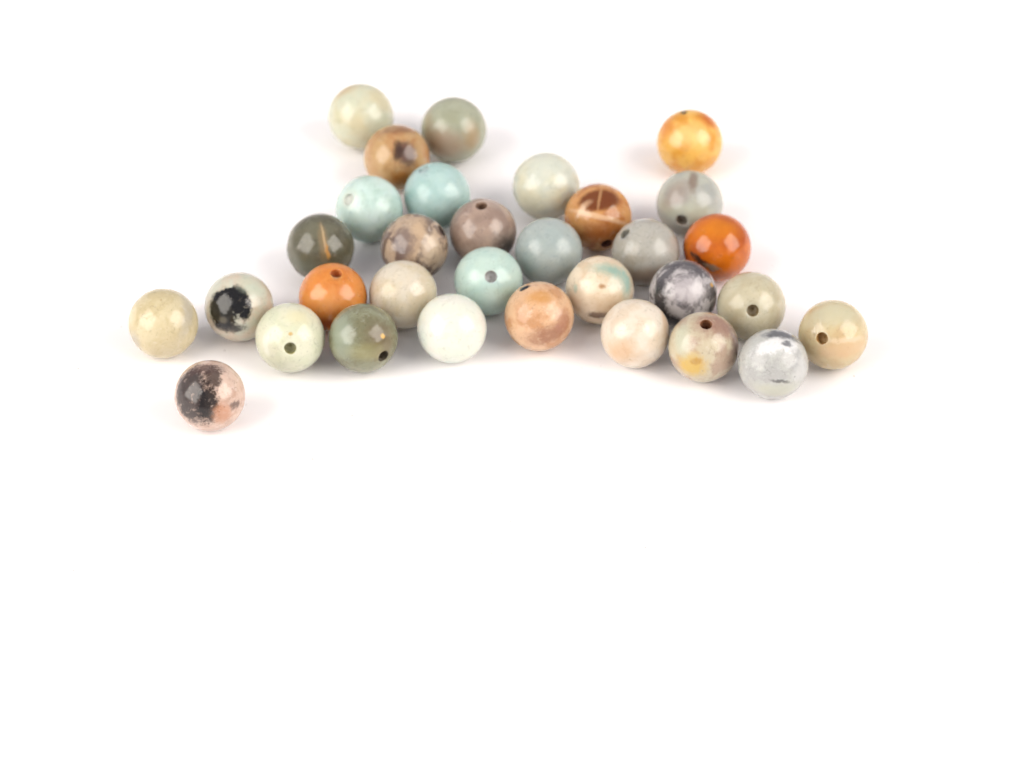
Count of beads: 32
